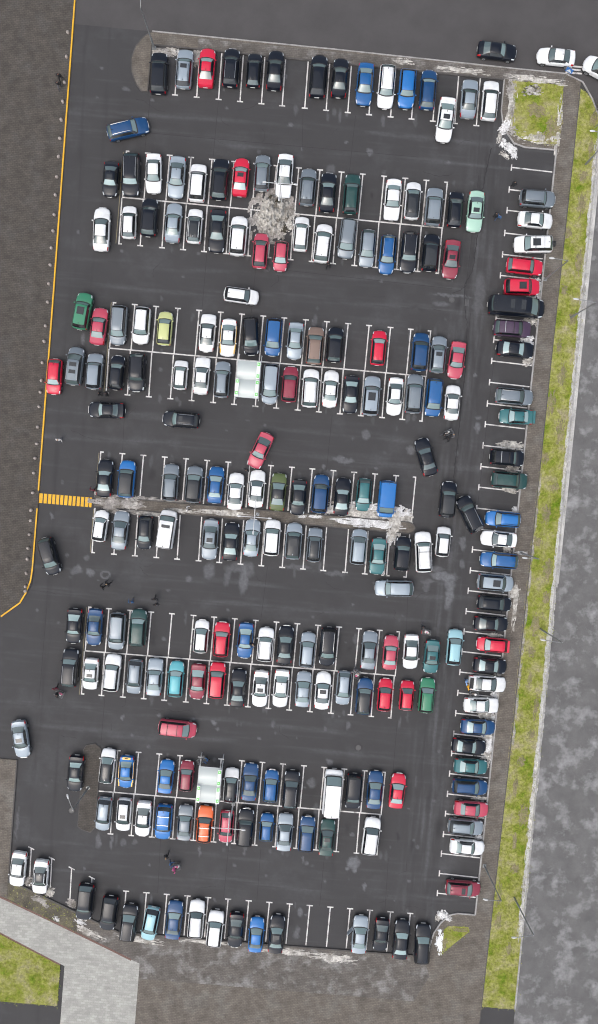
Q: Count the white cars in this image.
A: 57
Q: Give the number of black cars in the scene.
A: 57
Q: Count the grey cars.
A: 43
